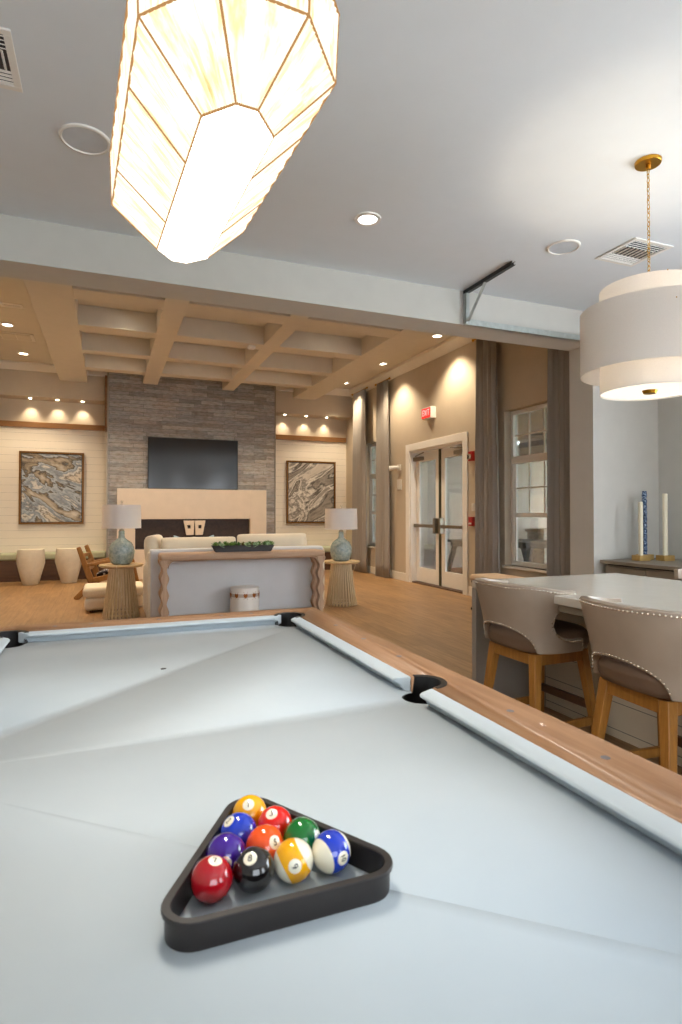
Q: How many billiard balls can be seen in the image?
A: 10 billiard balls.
